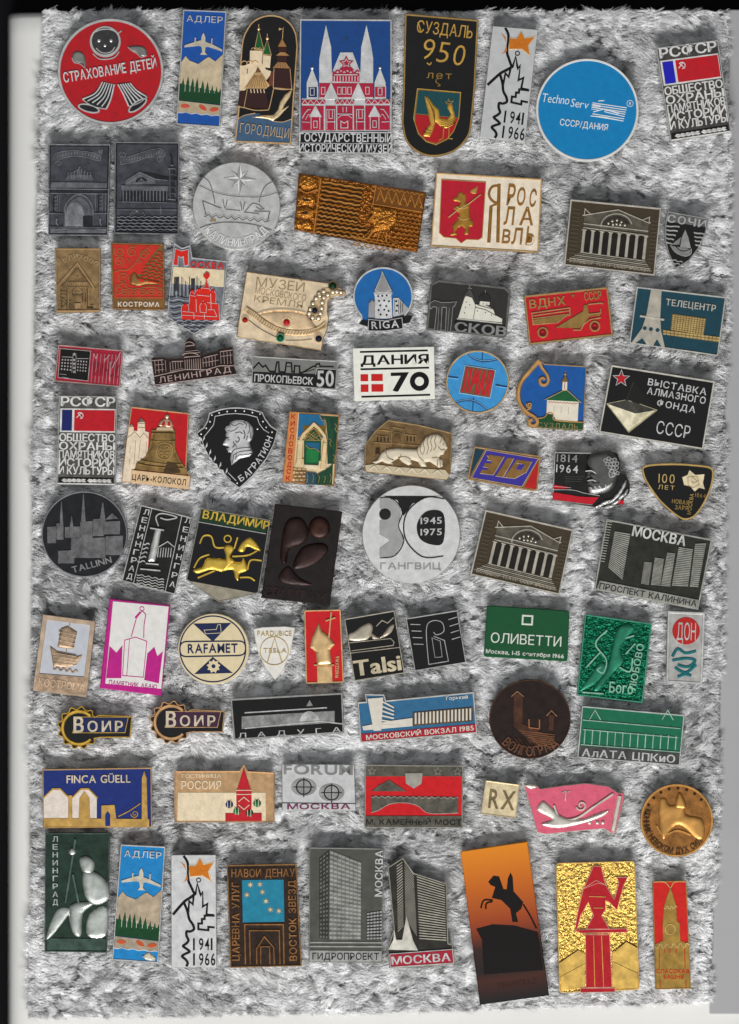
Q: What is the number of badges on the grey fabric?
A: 77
